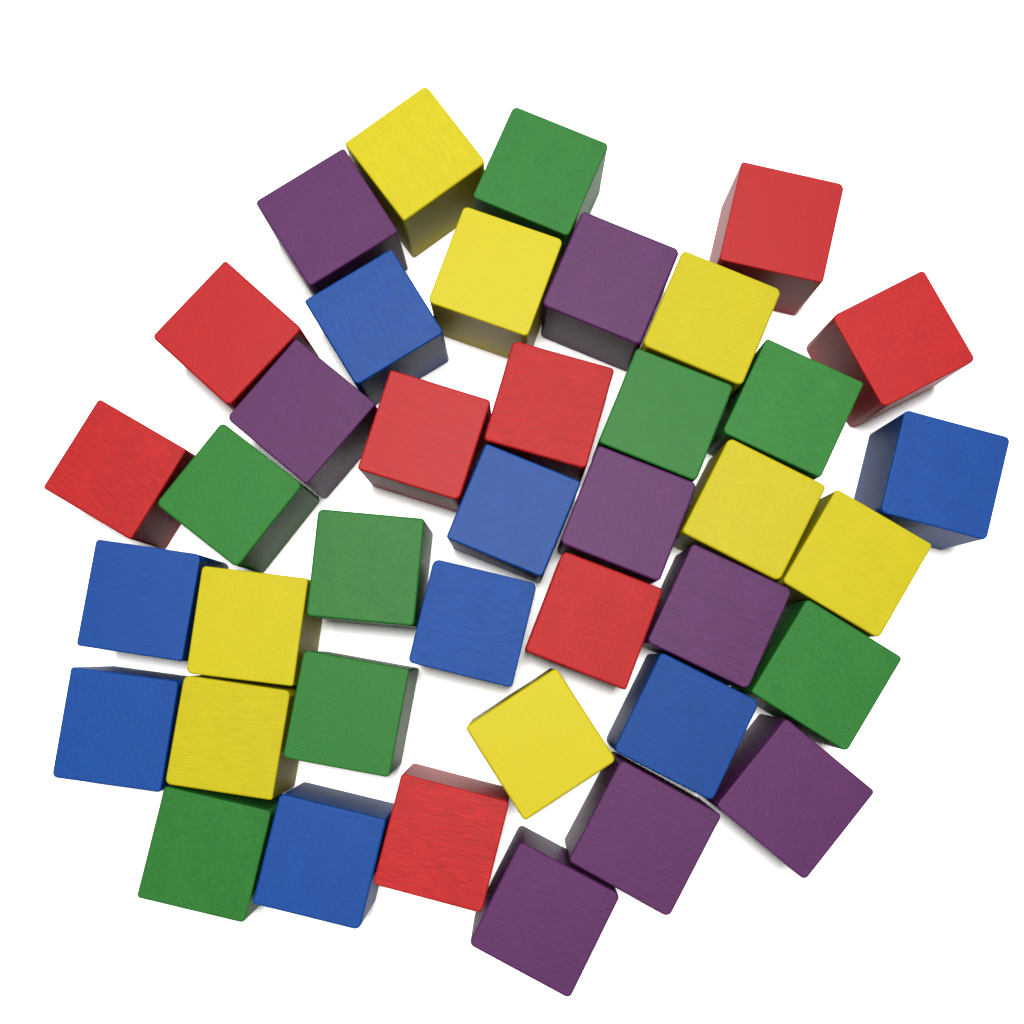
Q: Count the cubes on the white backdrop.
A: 40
